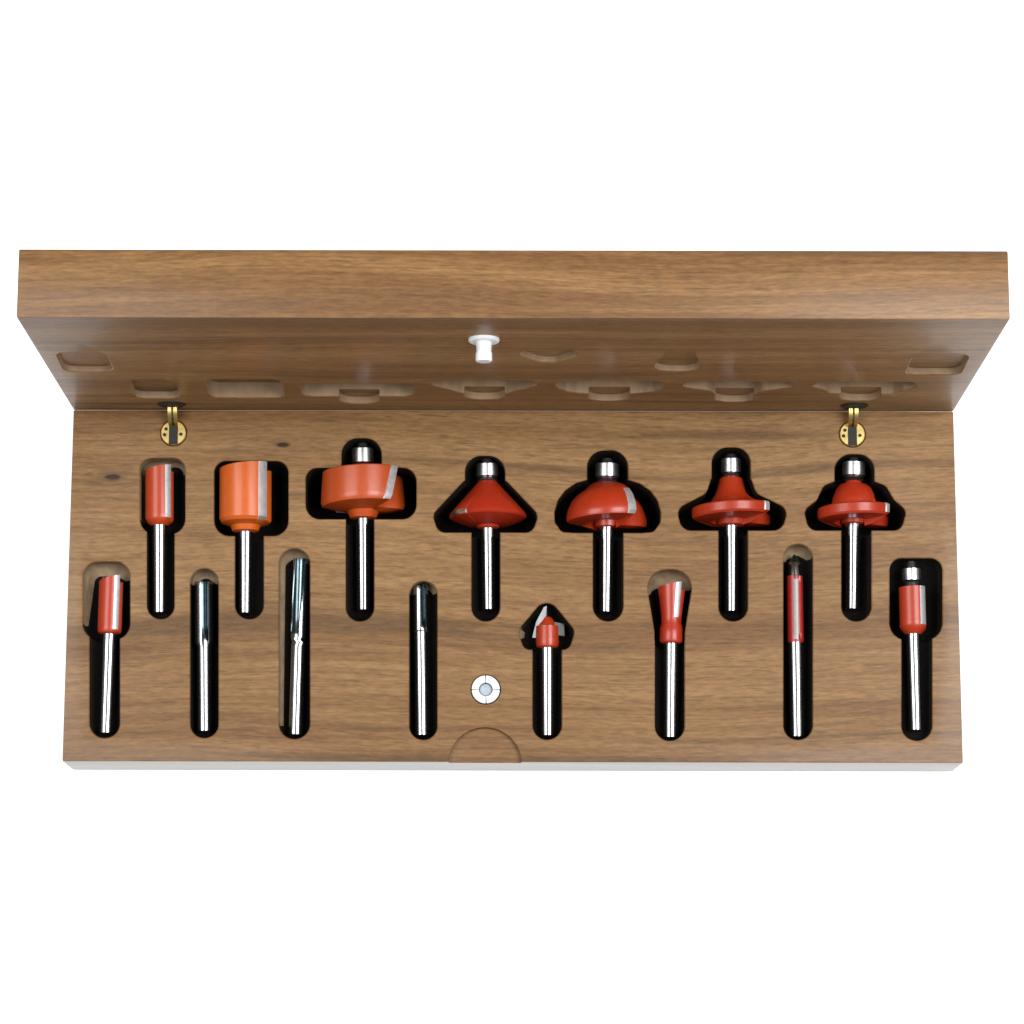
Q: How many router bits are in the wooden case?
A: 15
